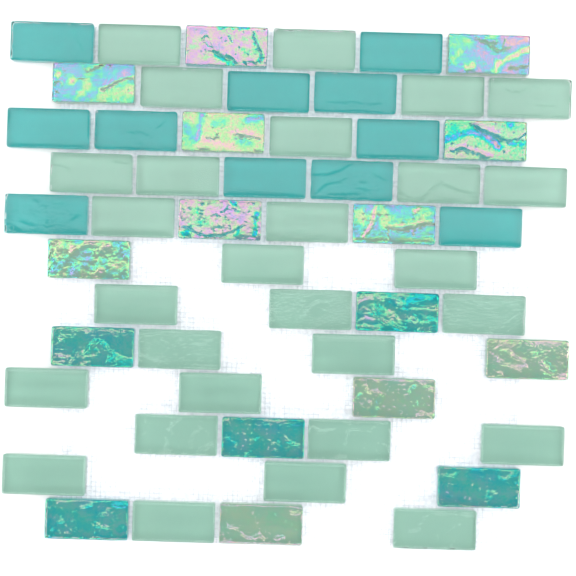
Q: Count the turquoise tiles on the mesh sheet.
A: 11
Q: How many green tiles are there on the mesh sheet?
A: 28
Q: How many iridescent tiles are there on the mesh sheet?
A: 16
